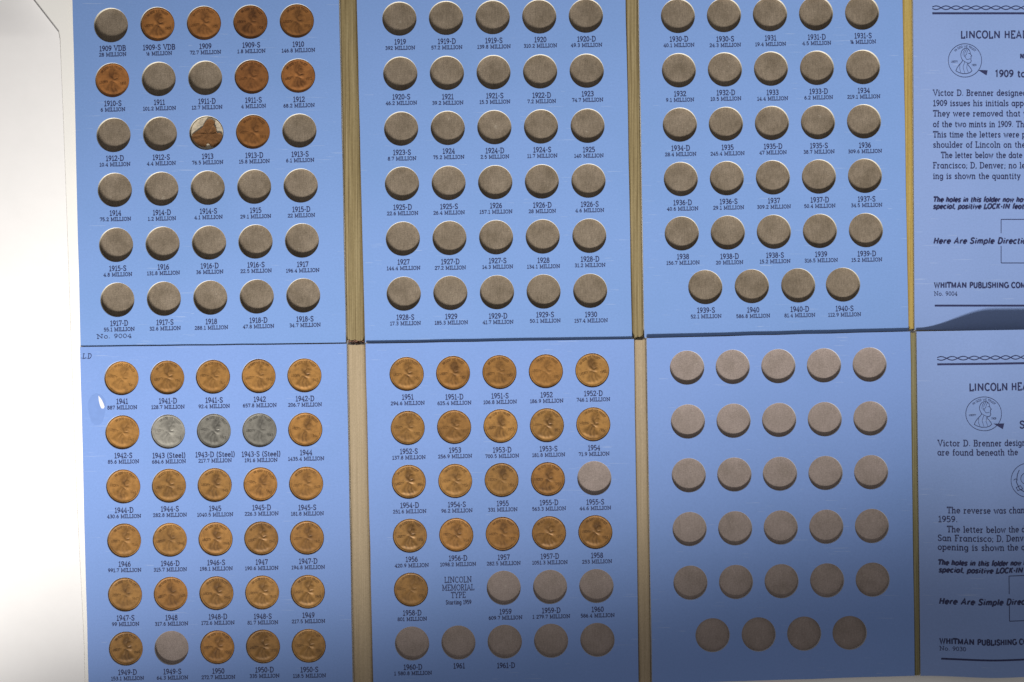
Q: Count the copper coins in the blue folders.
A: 54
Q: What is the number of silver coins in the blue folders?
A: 3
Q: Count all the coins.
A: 57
